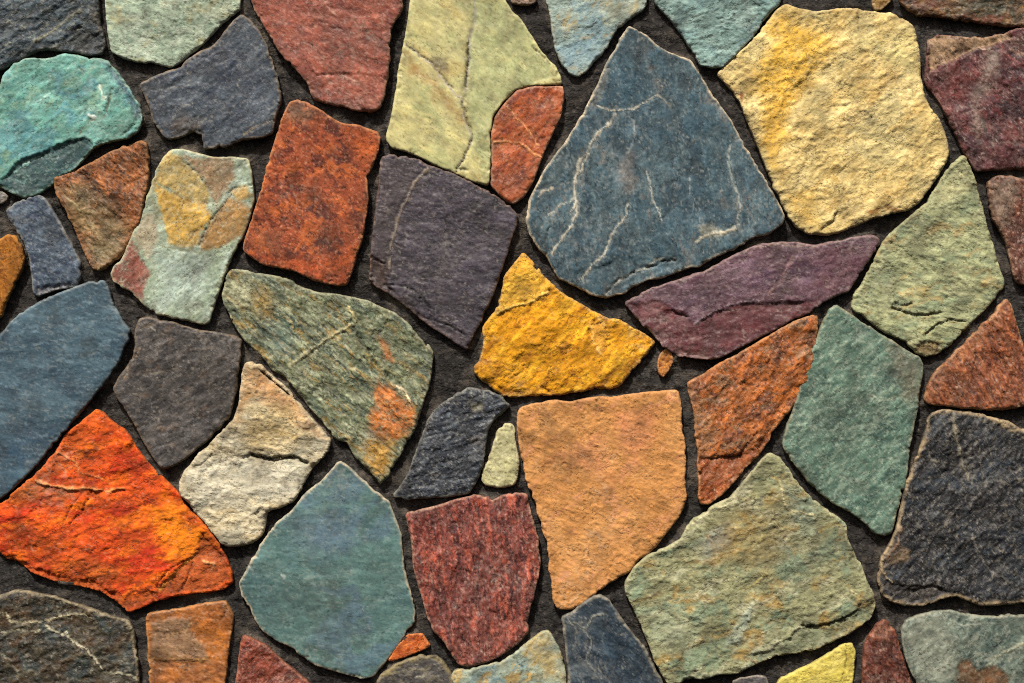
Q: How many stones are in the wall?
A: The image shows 53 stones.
